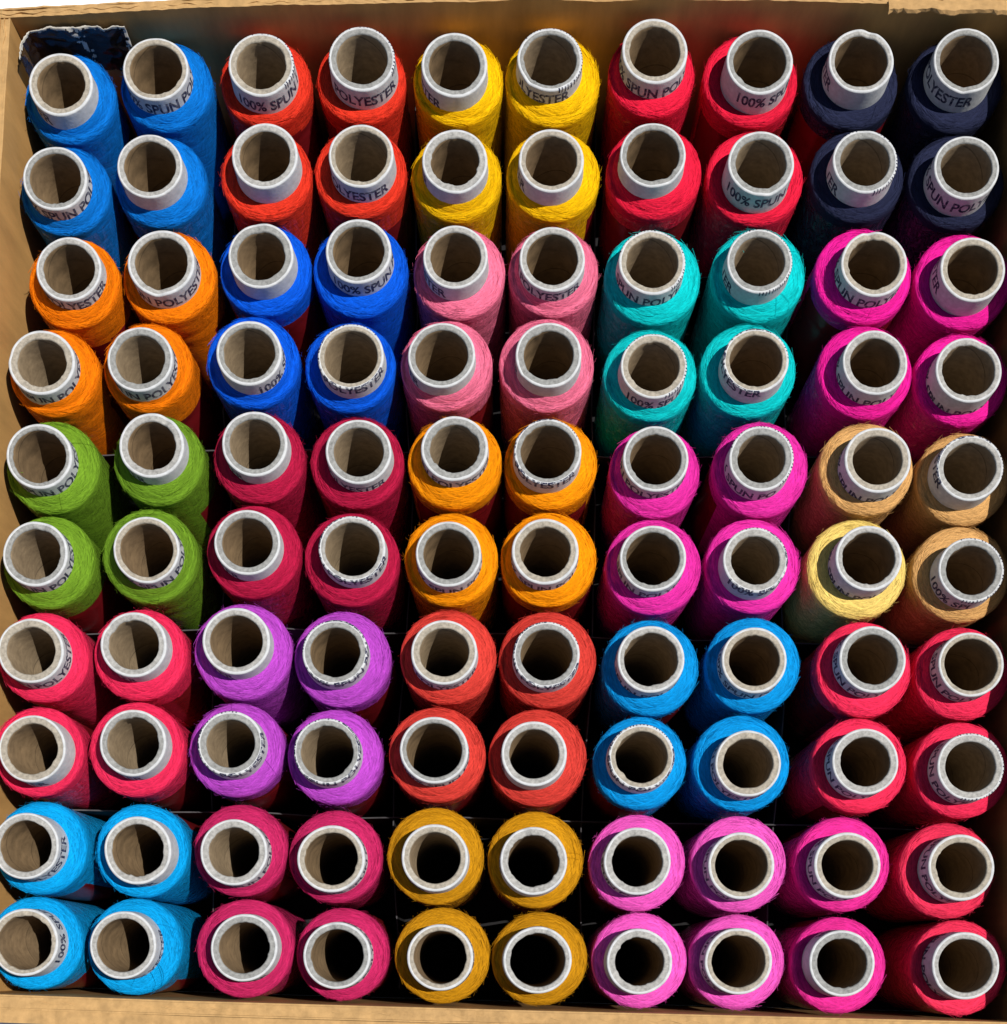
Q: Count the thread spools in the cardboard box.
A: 100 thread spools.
